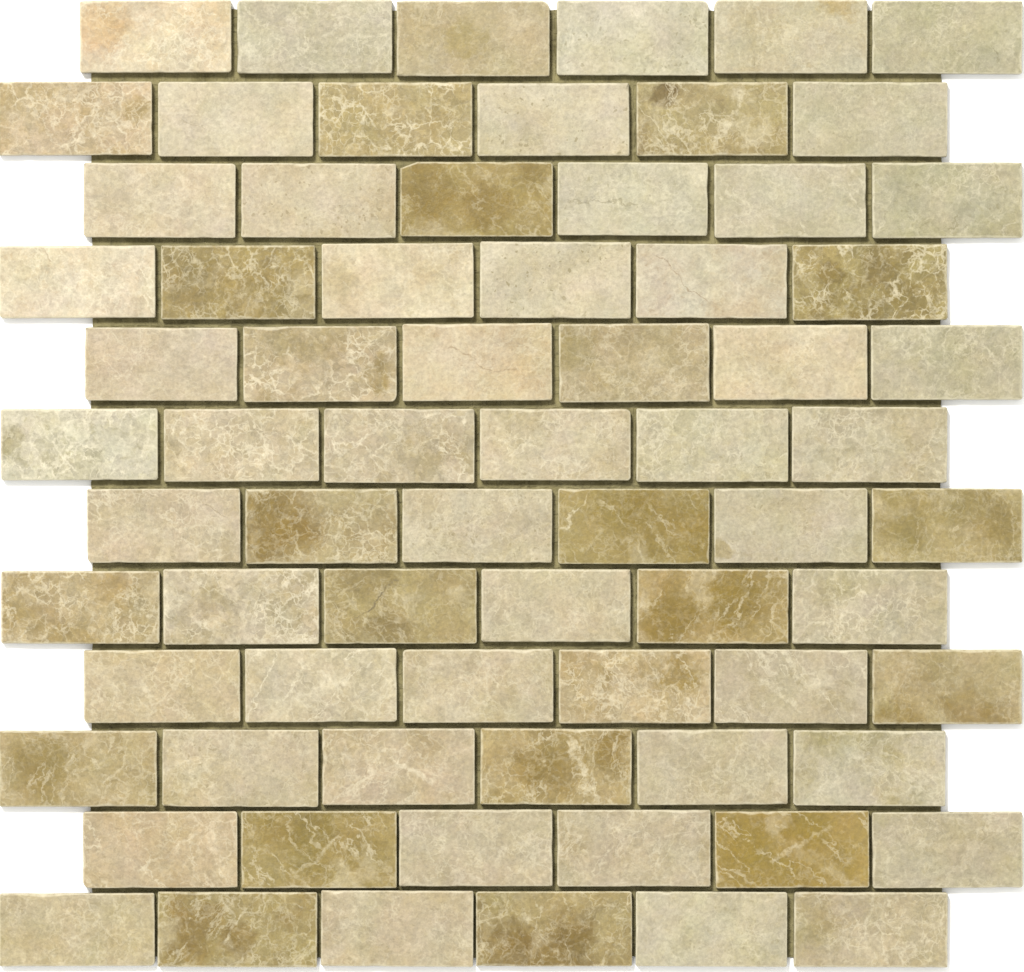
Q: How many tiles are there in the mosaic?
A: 72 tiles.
